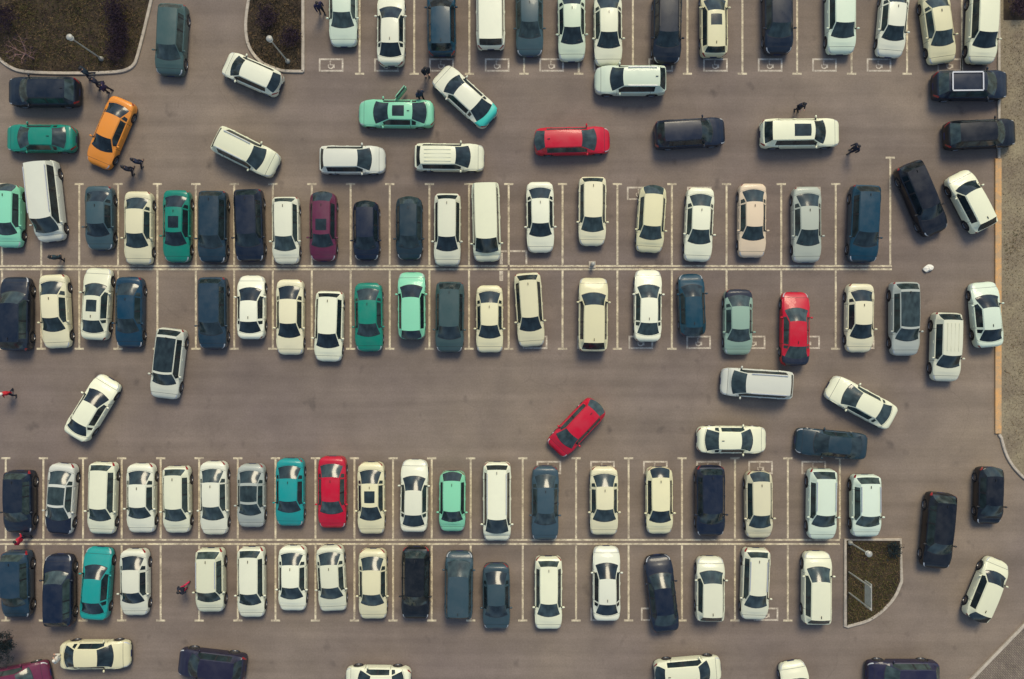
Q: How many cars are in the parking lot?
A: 129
